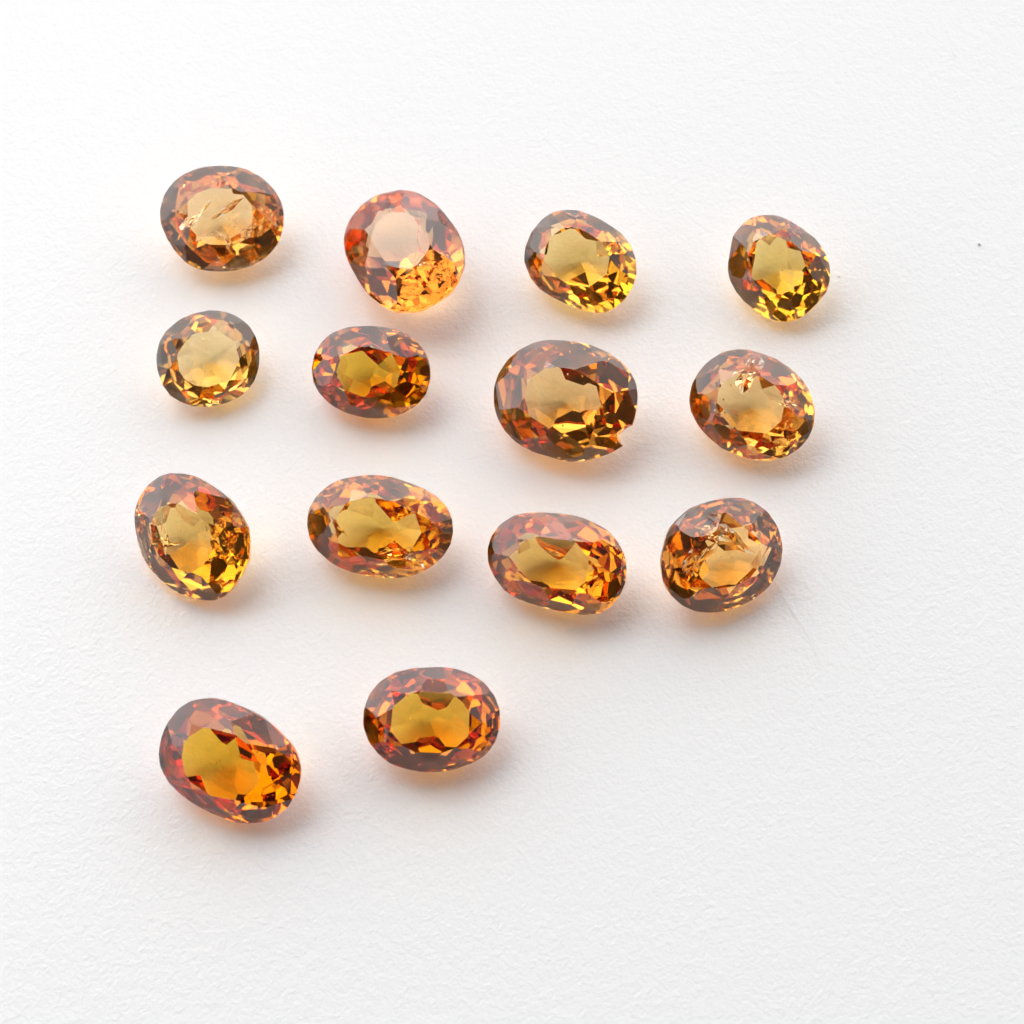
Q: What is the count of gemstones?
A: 14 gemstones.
